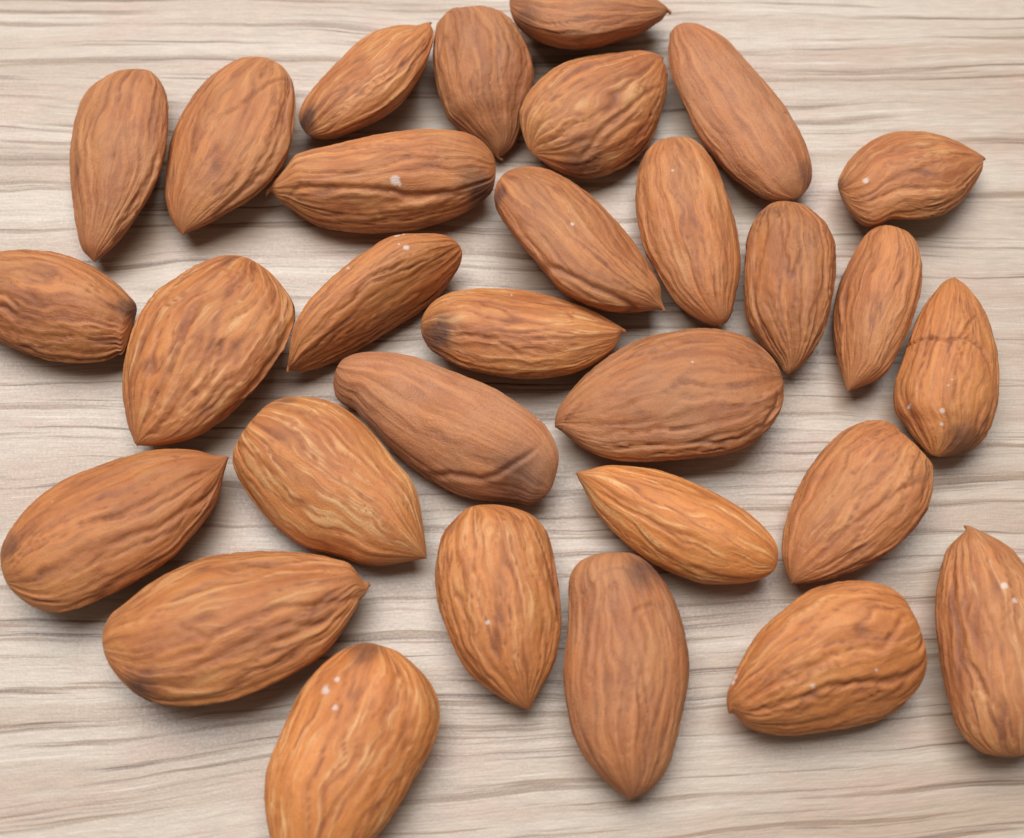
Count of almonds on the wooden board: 30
